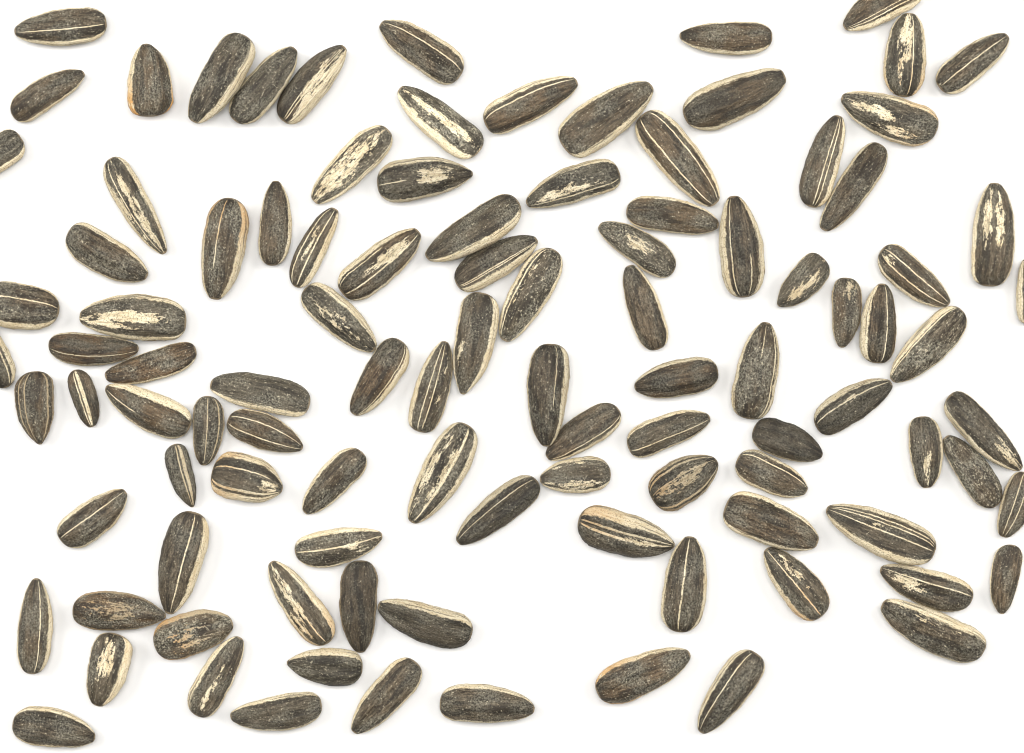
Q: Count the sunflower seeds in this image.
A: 103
